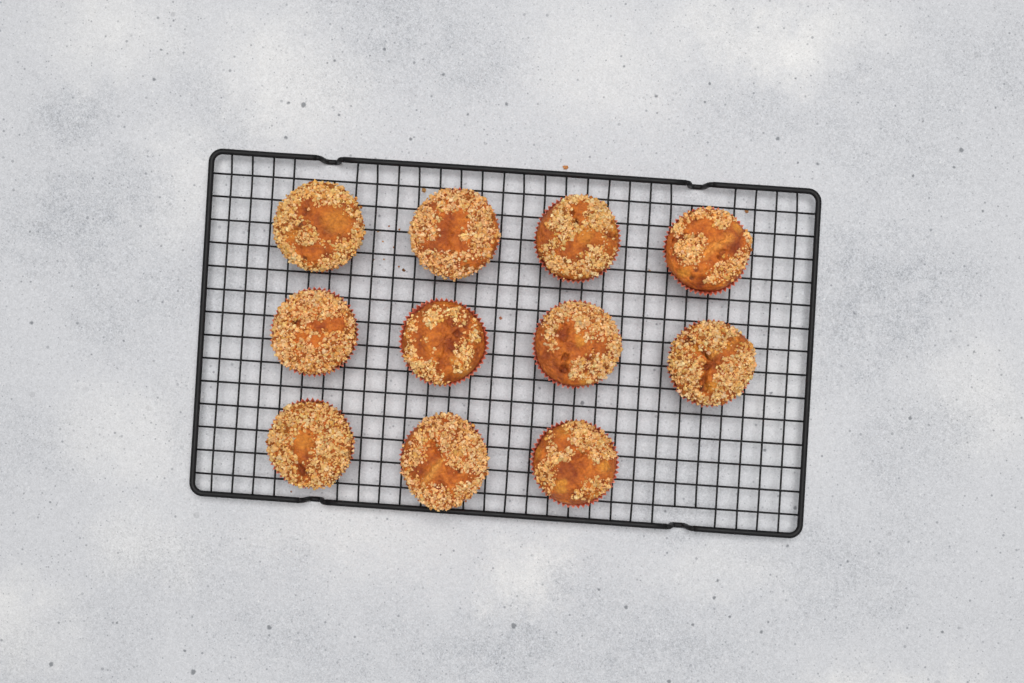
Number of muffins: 11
